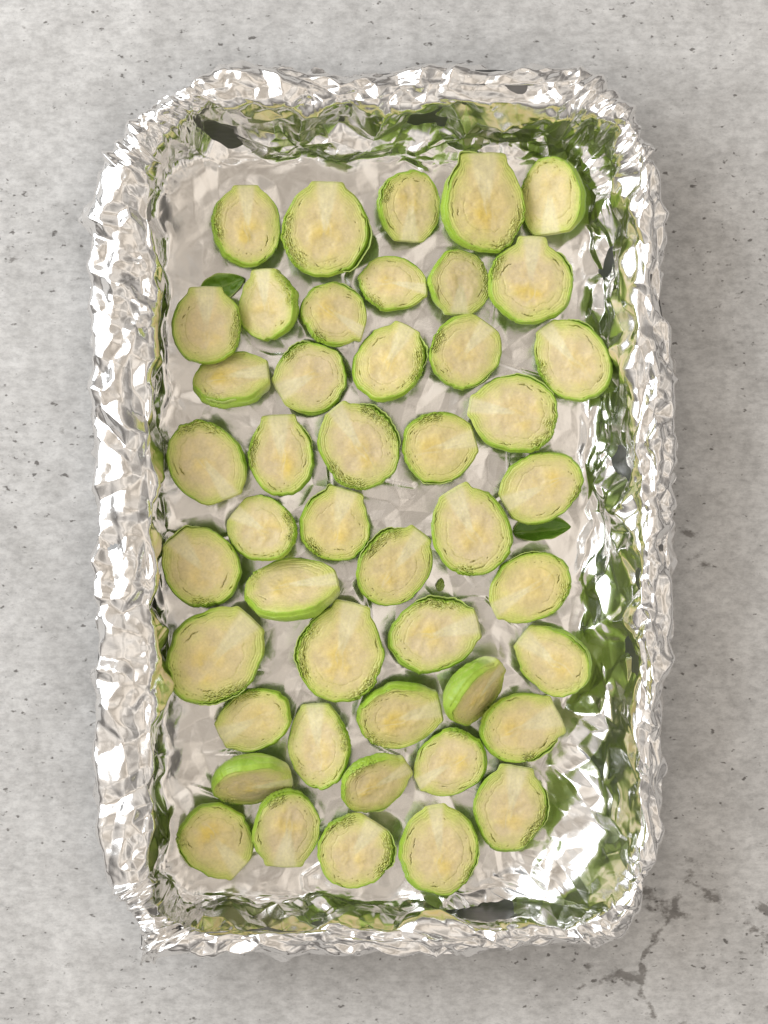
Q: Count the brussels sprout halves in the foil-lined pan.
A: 46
